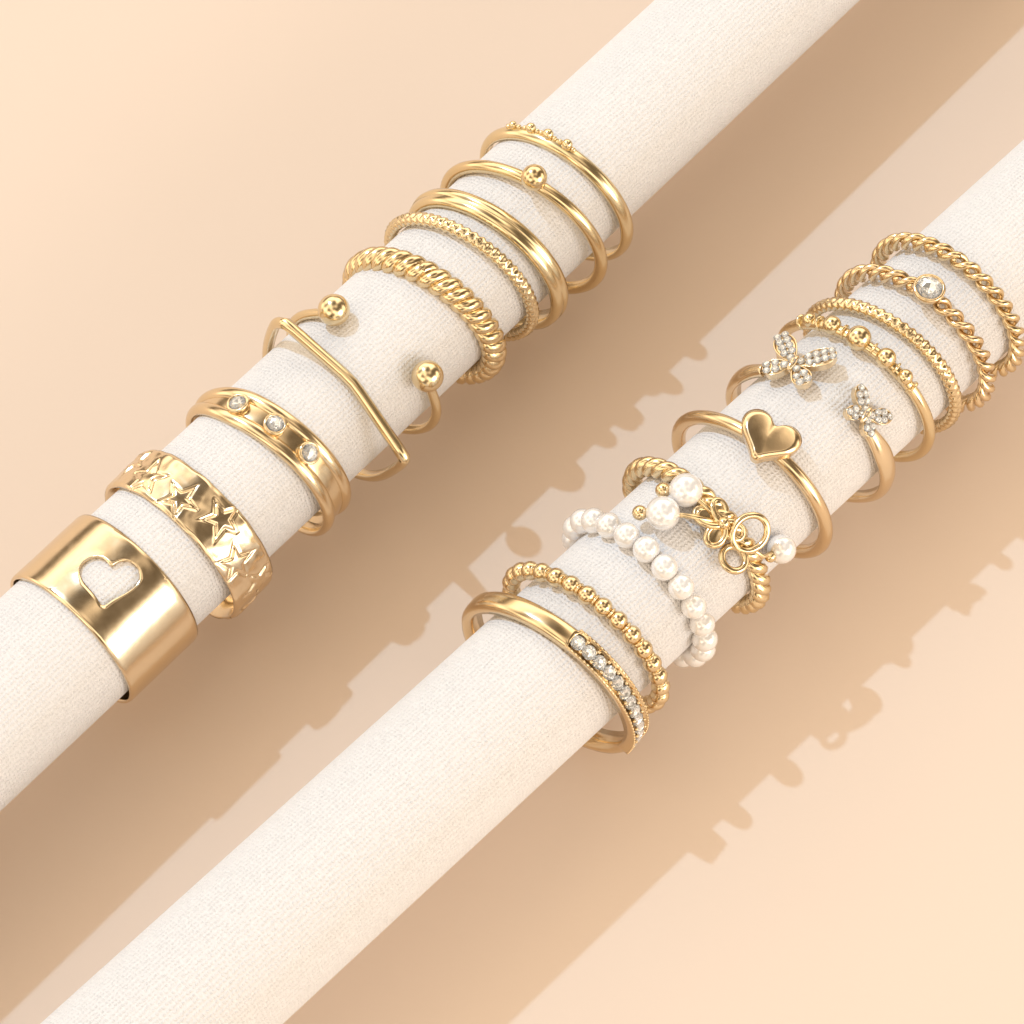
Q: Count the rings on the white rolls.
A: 20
